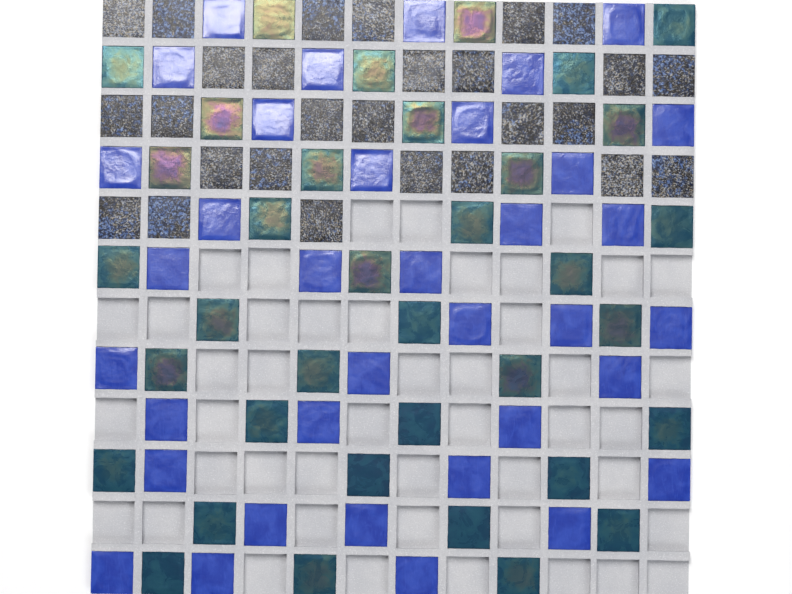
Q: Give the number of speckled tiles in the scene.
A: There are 27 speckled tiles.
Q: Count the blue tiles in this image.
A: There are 36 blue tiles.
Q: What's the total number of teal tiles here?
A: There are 36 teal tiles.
